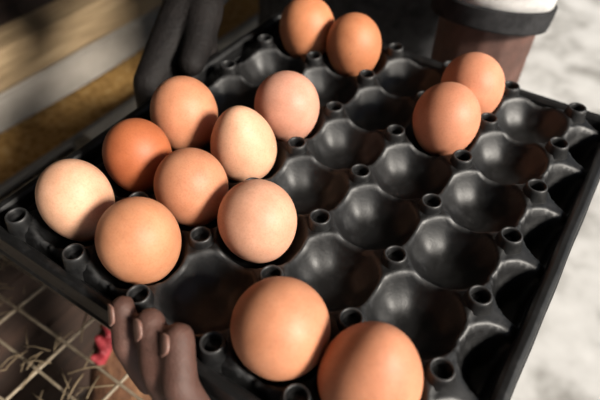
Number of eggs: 14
